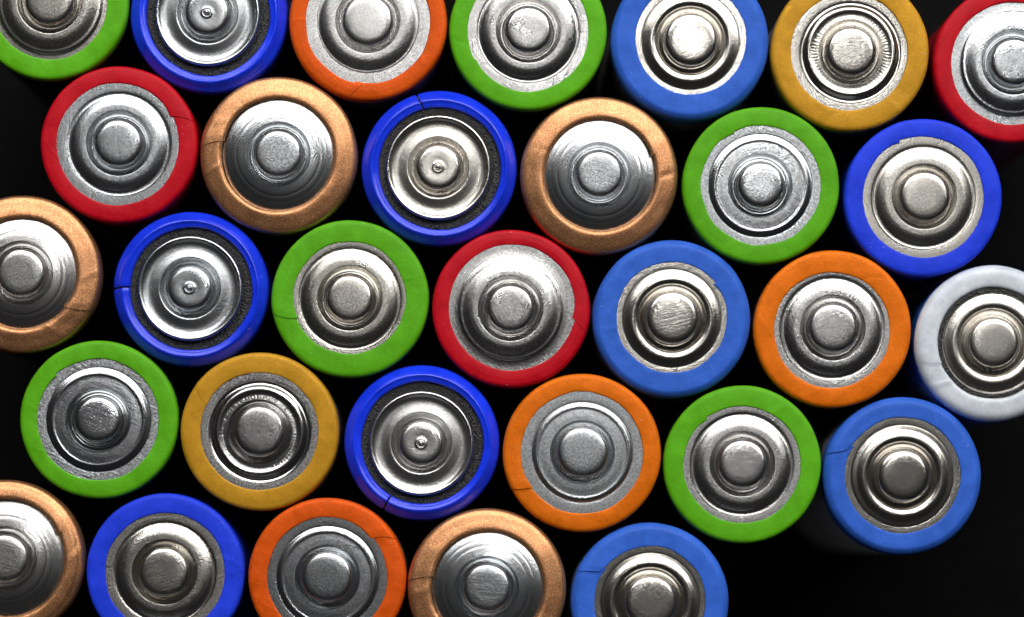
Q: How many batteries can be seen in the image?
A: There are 31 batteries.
